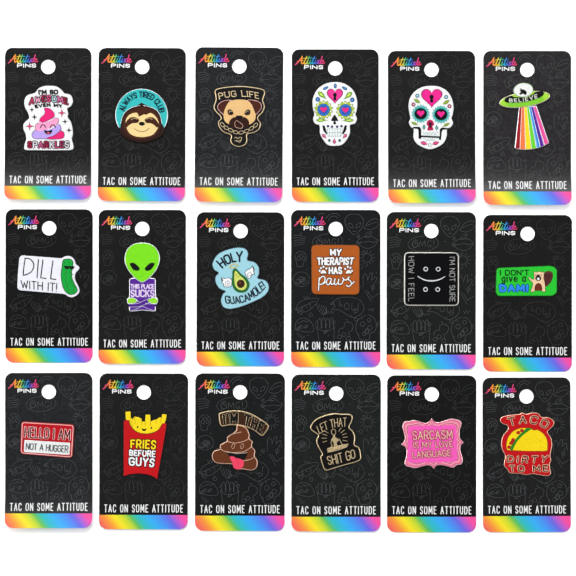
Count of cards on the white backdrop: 18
